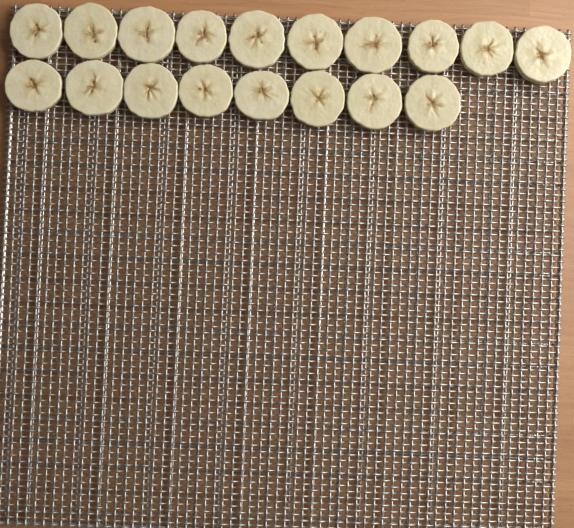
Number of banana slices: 18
